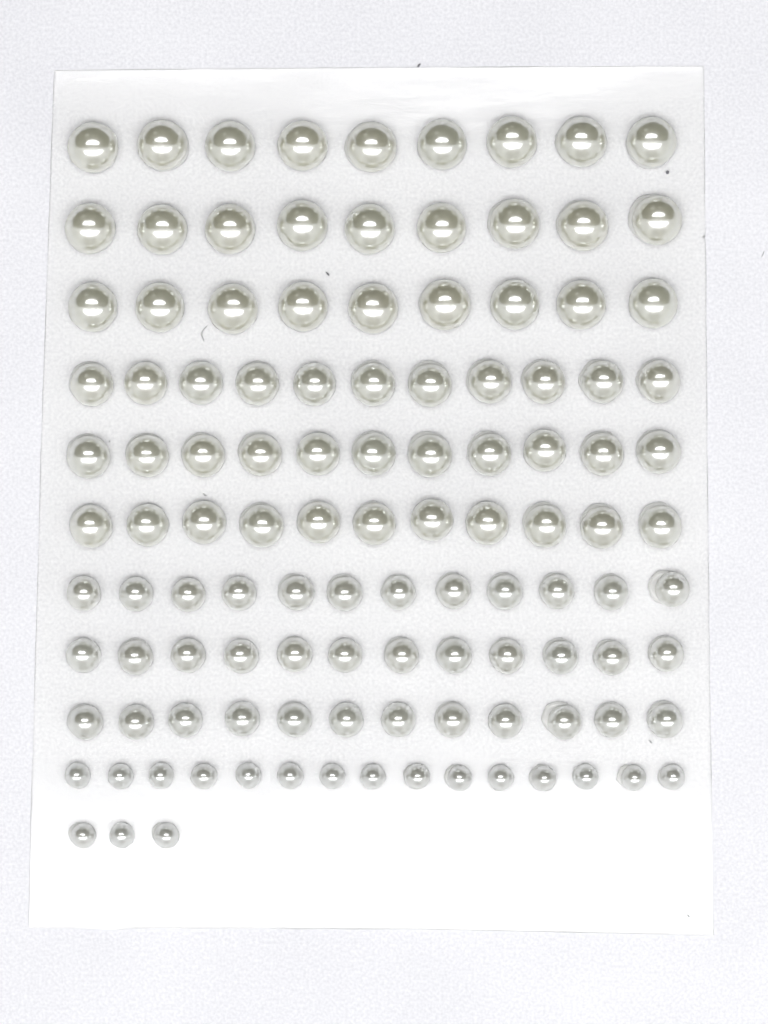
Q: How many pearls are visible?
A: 114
